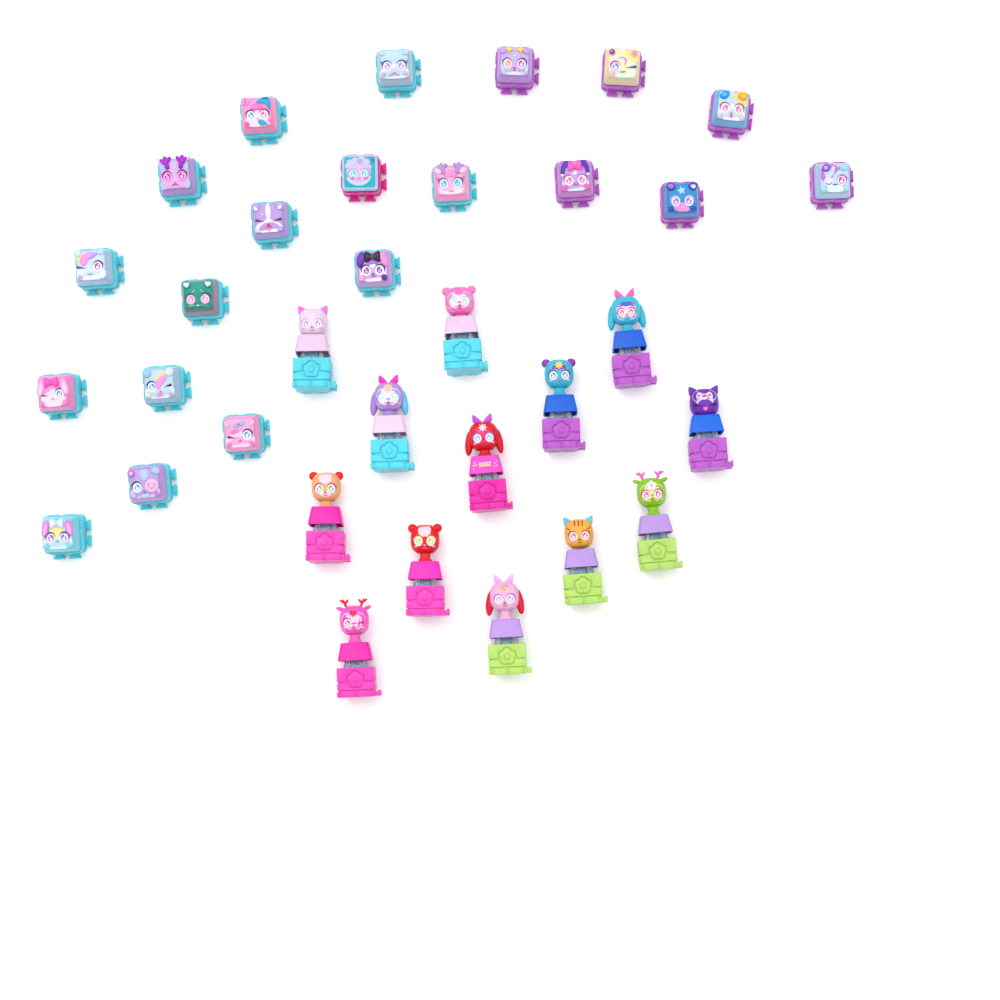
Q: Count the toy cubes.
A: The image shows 20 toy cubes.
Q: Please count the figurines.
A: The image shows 13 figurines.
